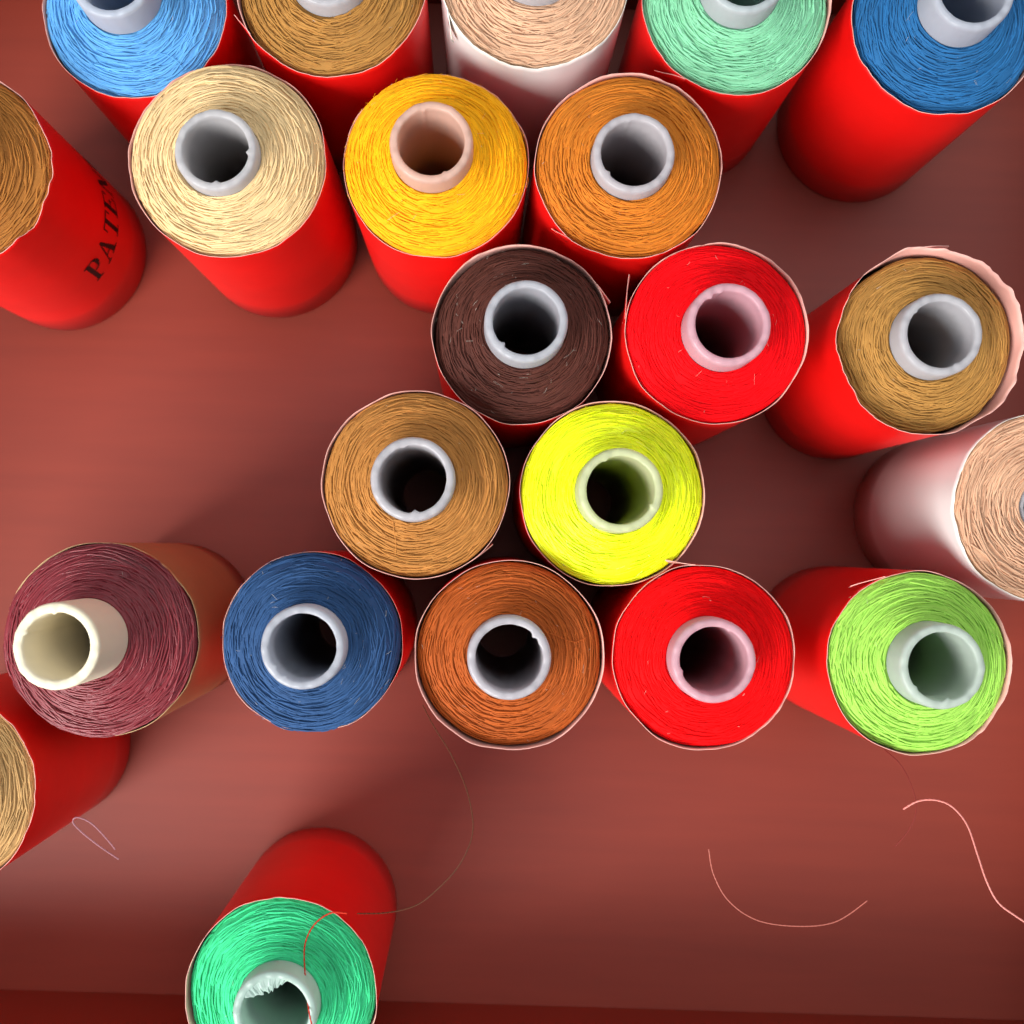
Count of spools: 22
